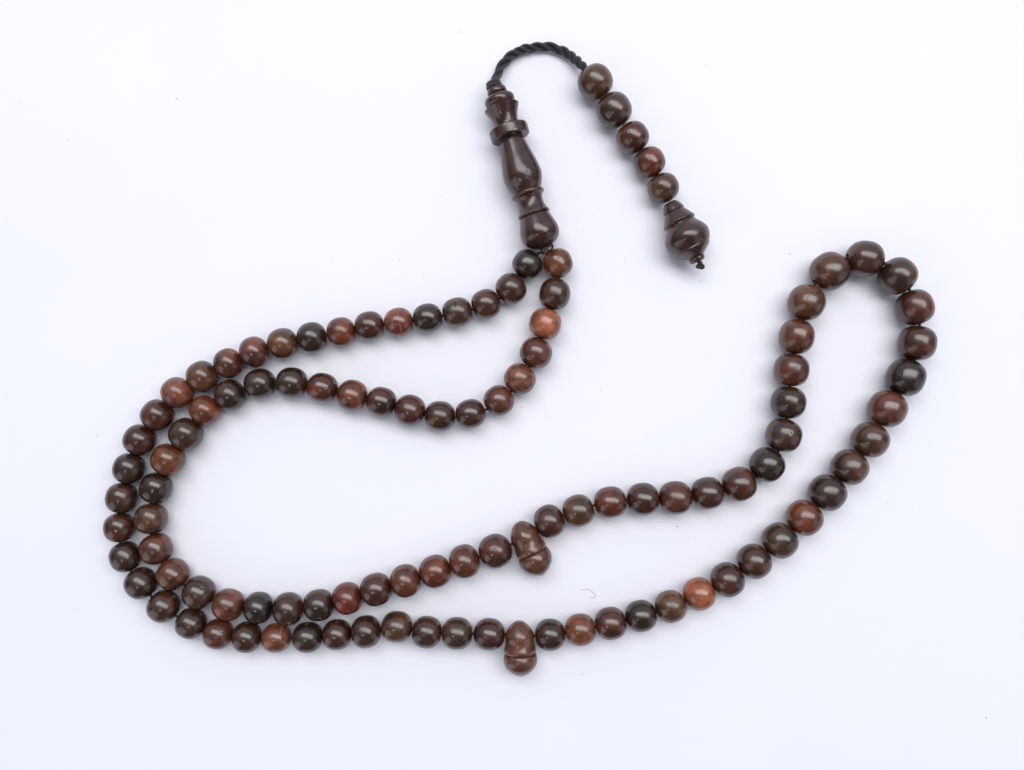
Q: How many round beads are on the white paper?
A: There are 104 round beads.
